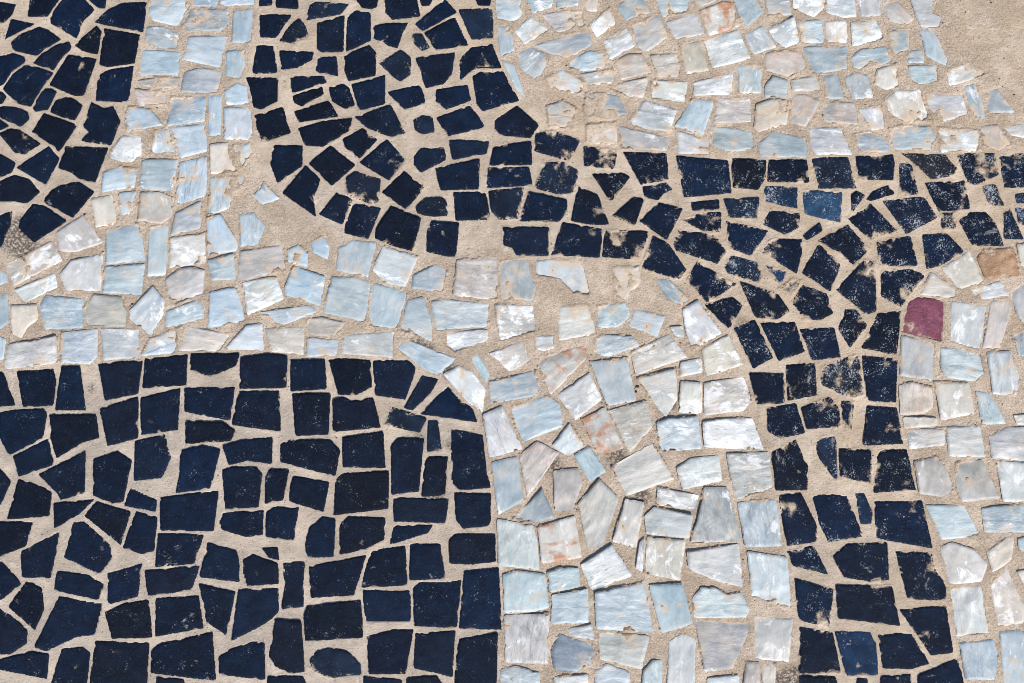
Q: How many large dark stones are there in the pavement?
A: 183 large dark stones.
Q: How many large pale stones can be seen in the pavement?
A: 129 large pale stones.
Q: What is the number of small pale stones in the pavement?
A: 132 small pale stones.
